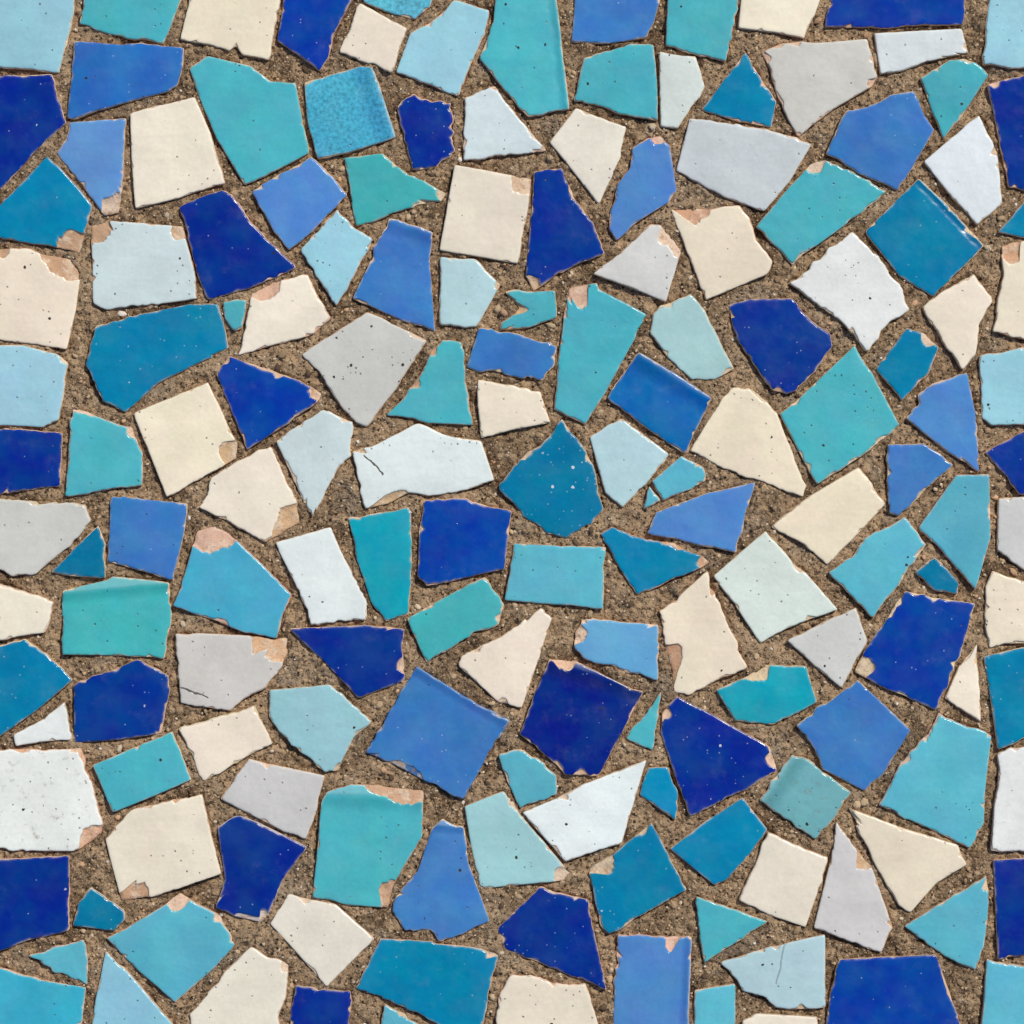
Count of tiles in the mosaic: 164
